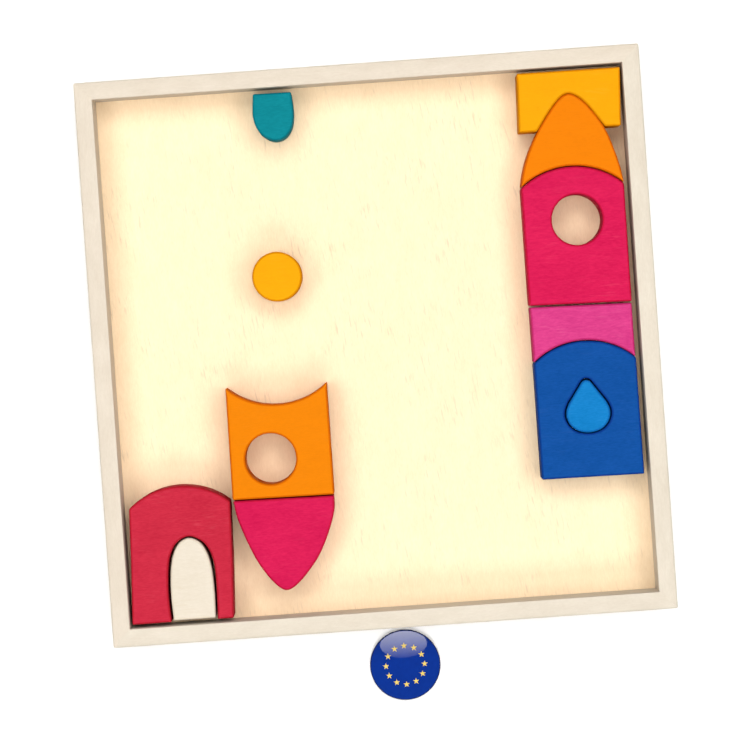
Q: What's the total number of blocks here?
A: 12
